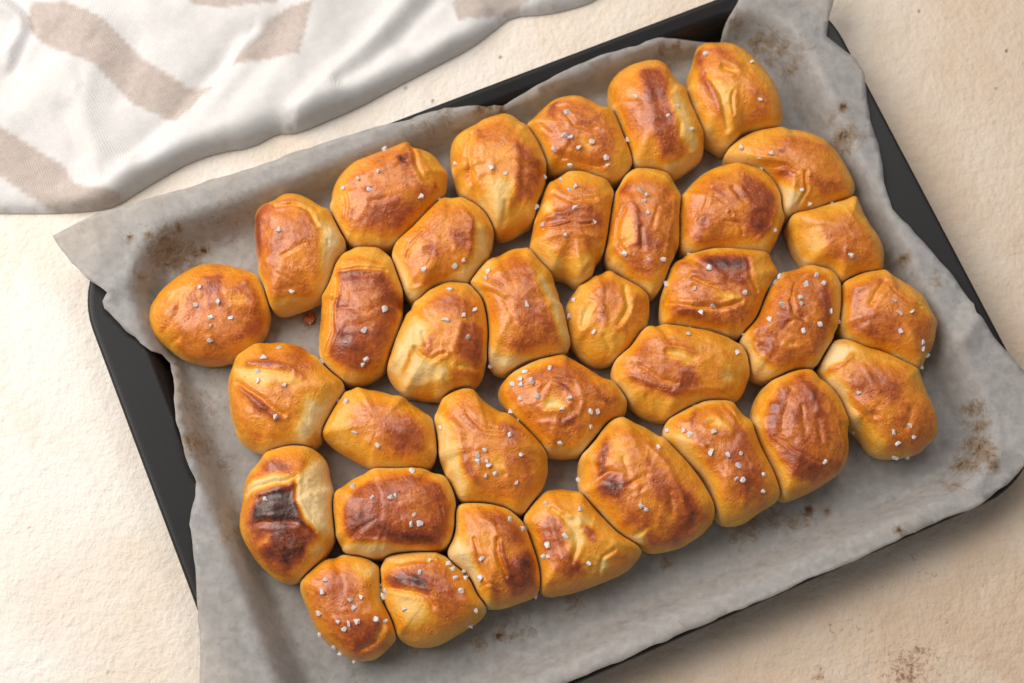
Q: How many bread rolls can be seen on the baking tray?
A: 35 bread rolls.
